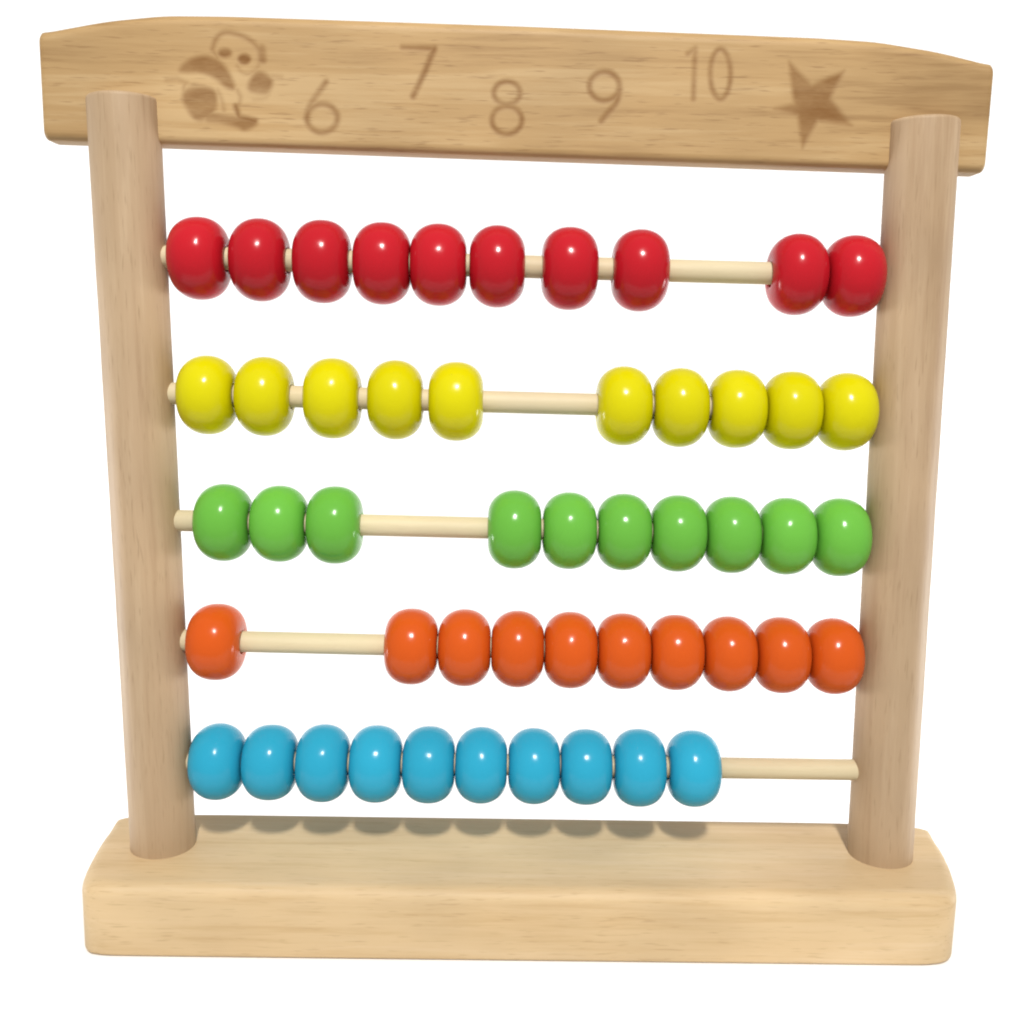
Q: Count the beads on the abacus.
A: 50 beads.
